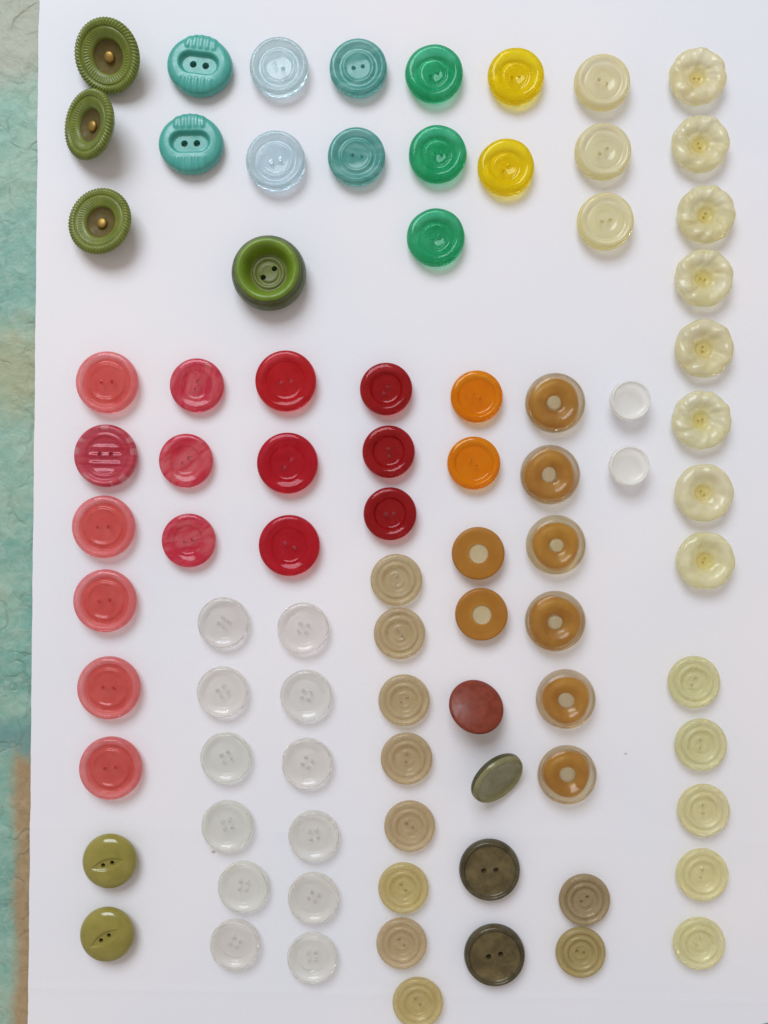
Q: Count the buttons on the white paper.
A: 86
